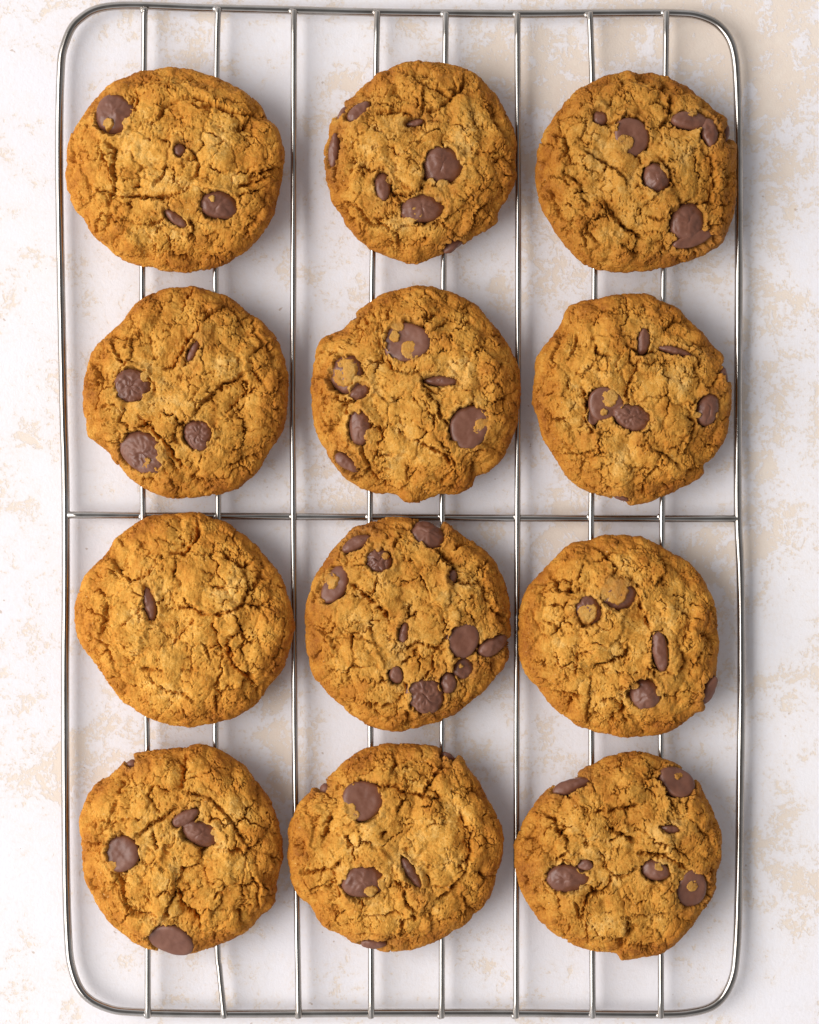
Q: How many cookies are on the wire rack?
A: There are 12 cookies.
